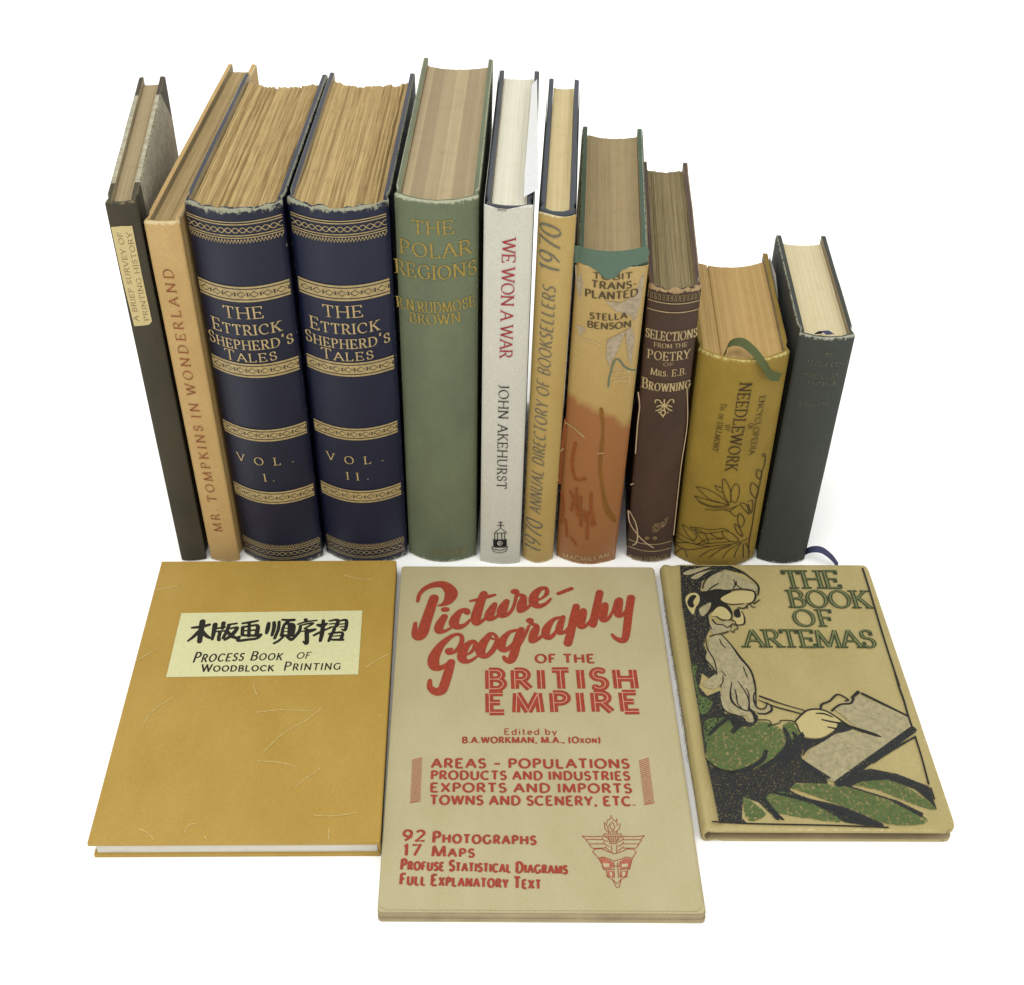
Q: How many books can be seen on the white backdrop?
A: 14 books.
